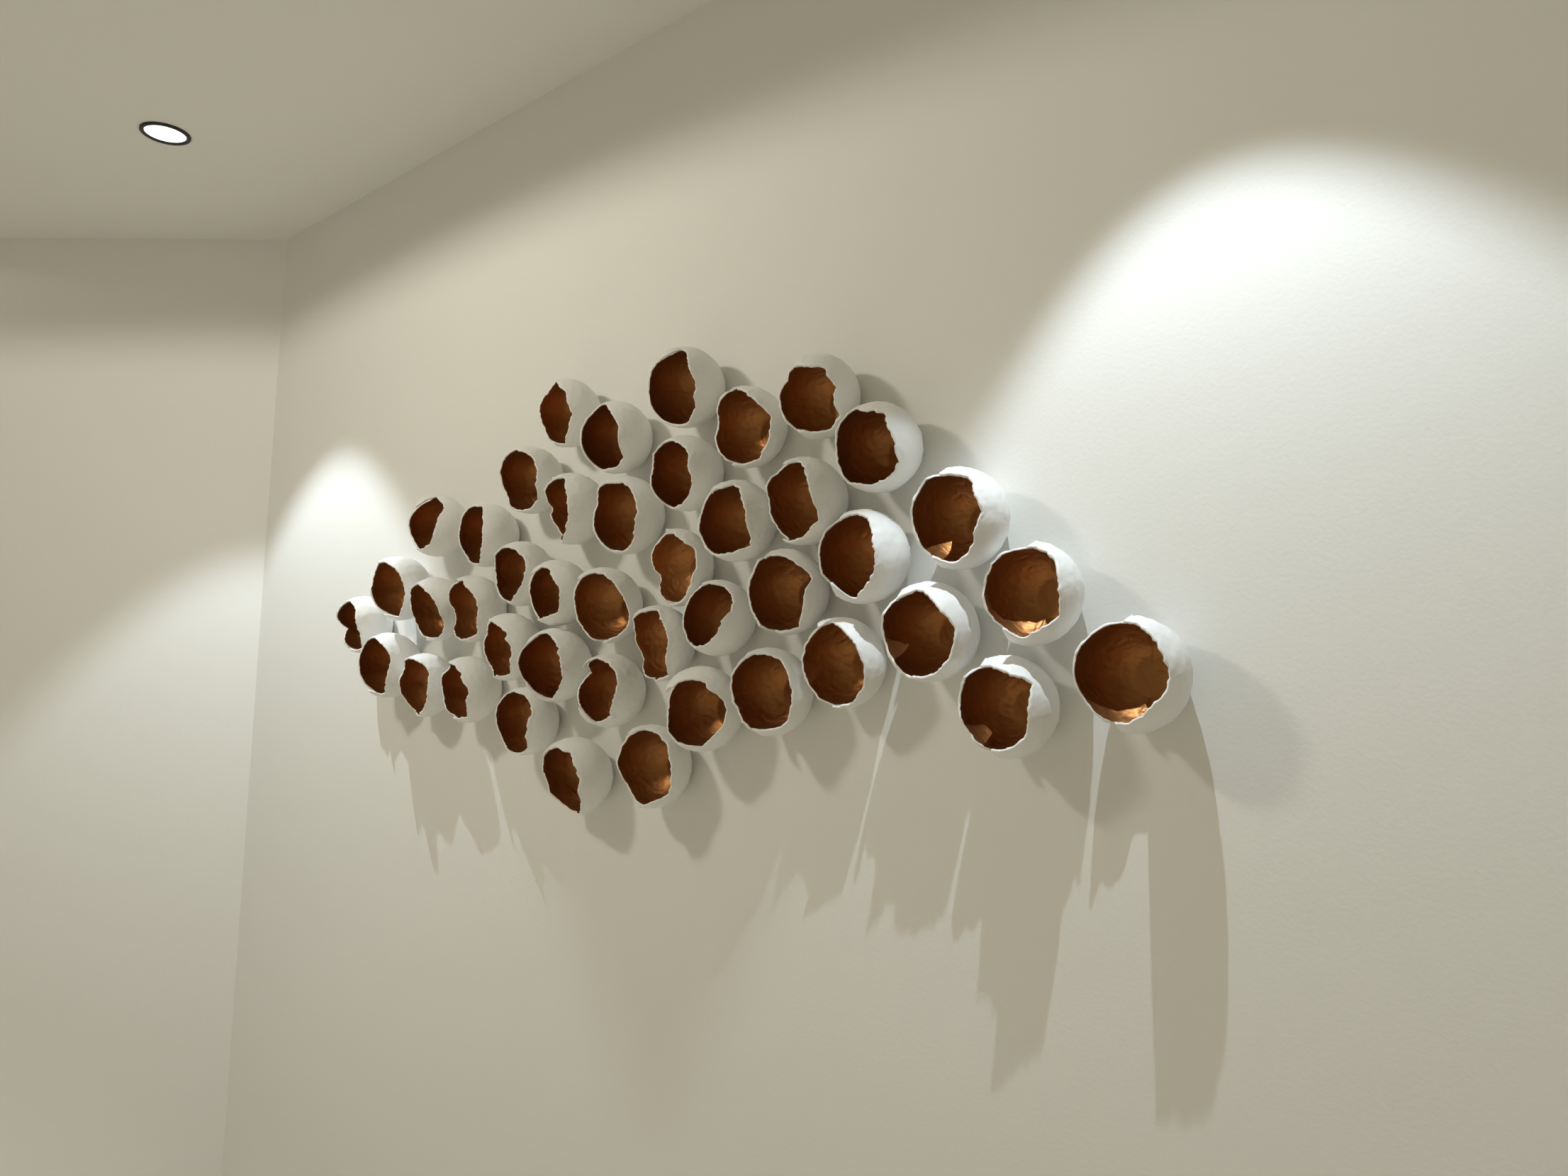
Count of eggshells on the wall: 43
